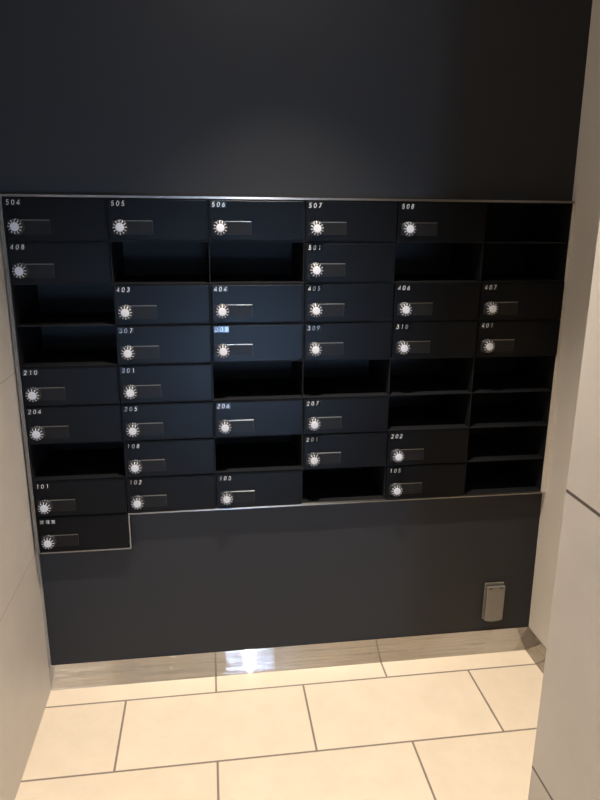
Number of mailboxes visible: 31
